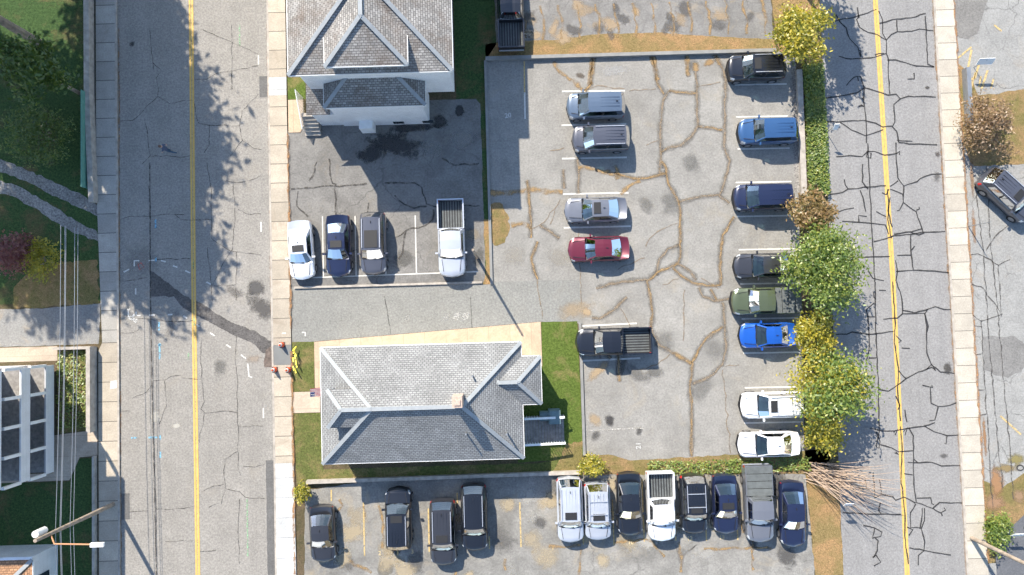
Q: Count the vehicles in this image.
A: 31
